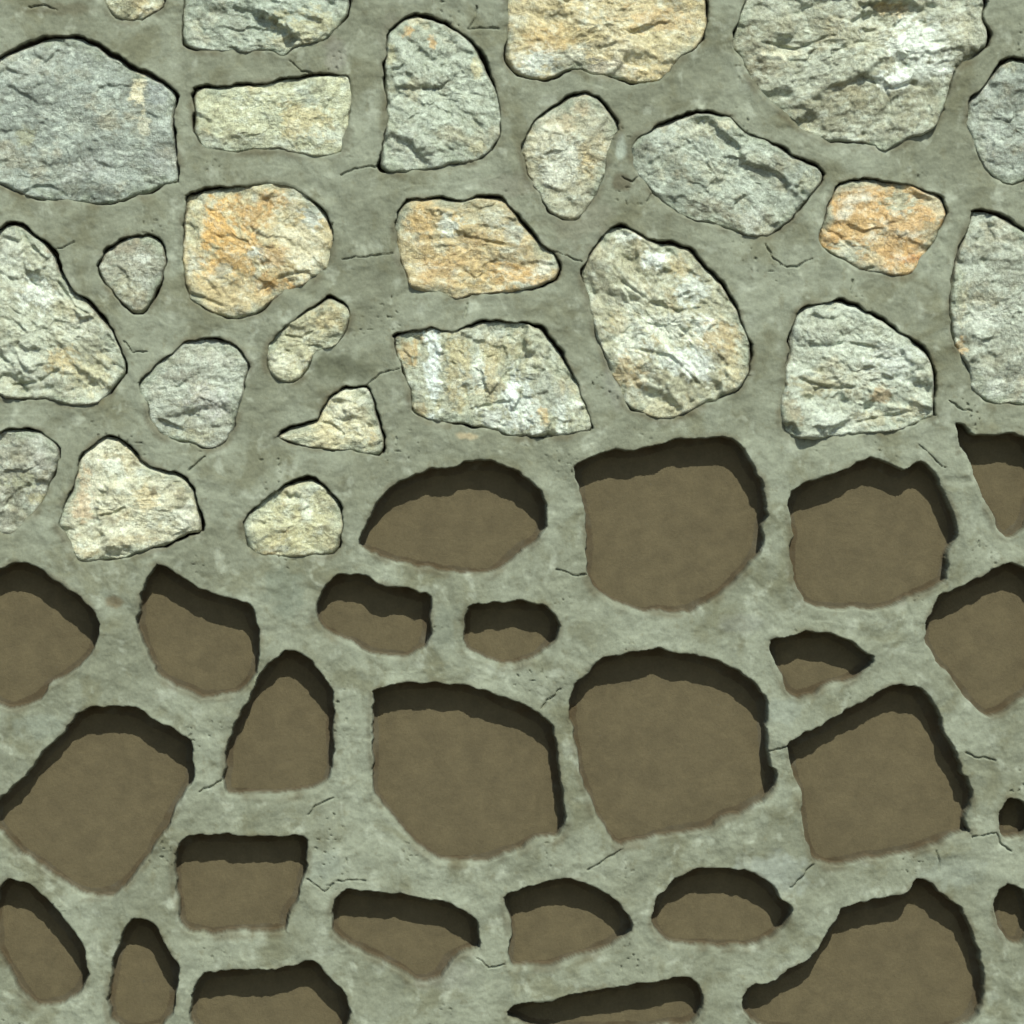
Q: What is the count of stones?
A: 25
